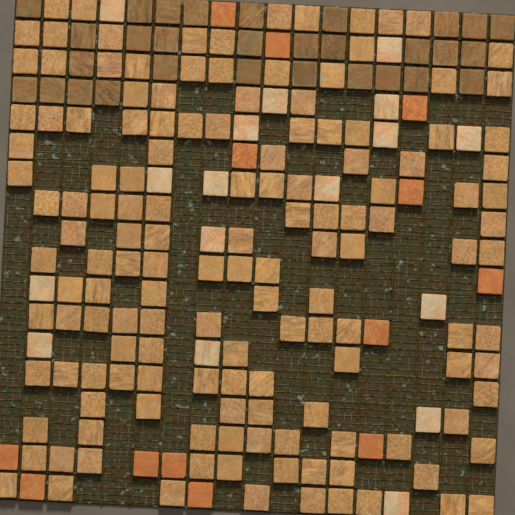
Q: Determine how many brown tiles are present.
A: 30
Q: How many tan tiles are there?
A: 144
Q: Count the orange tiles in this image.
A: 13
